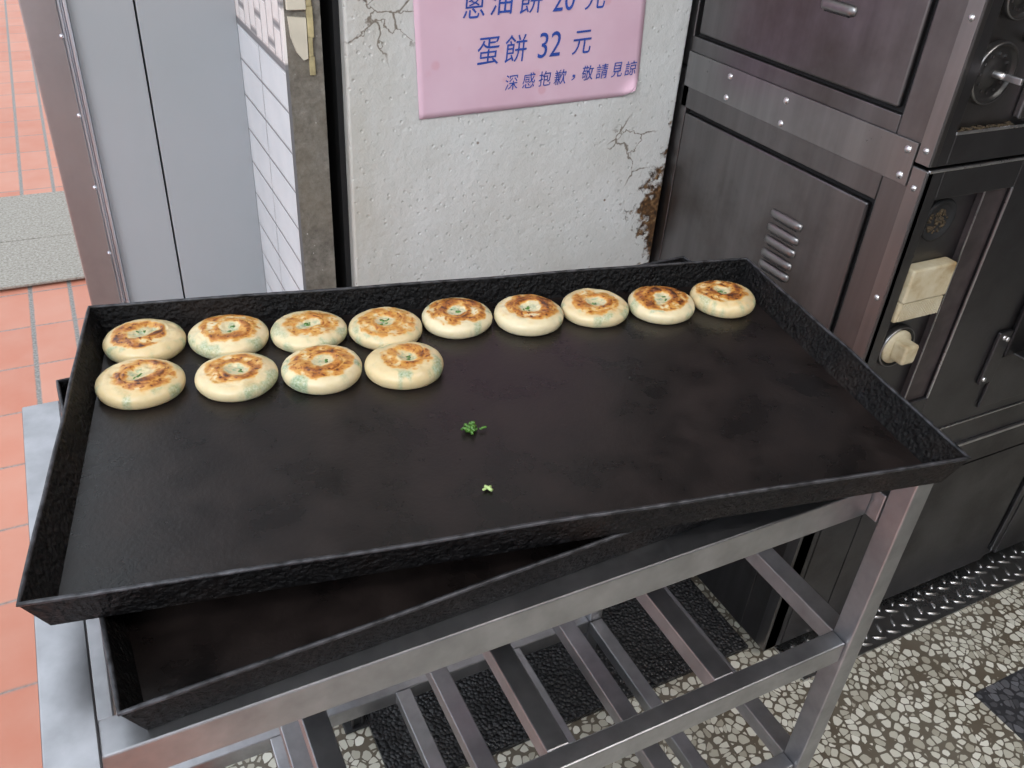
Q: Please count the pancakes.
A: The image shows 13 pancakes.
